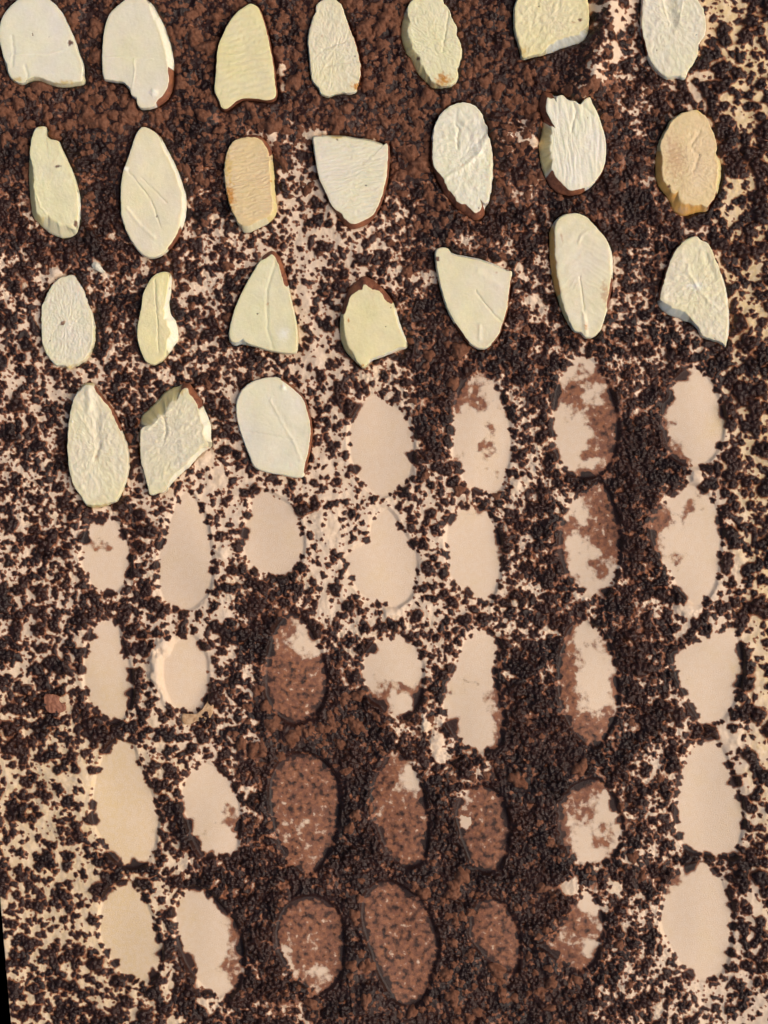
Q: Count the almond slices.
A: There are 24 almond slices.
